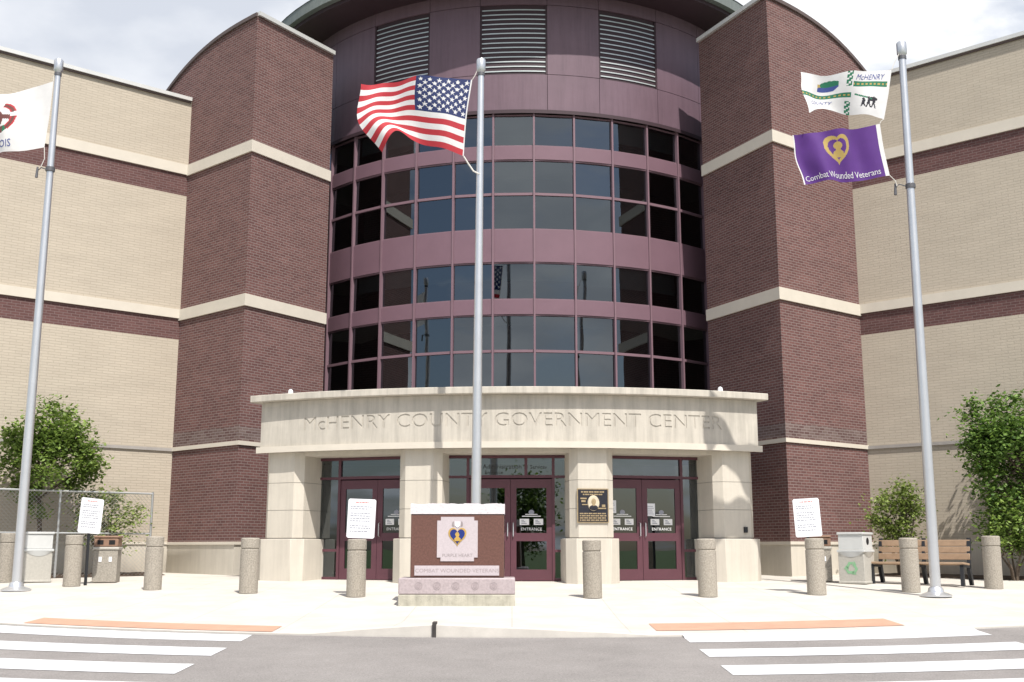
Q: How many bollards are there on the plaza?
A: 10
